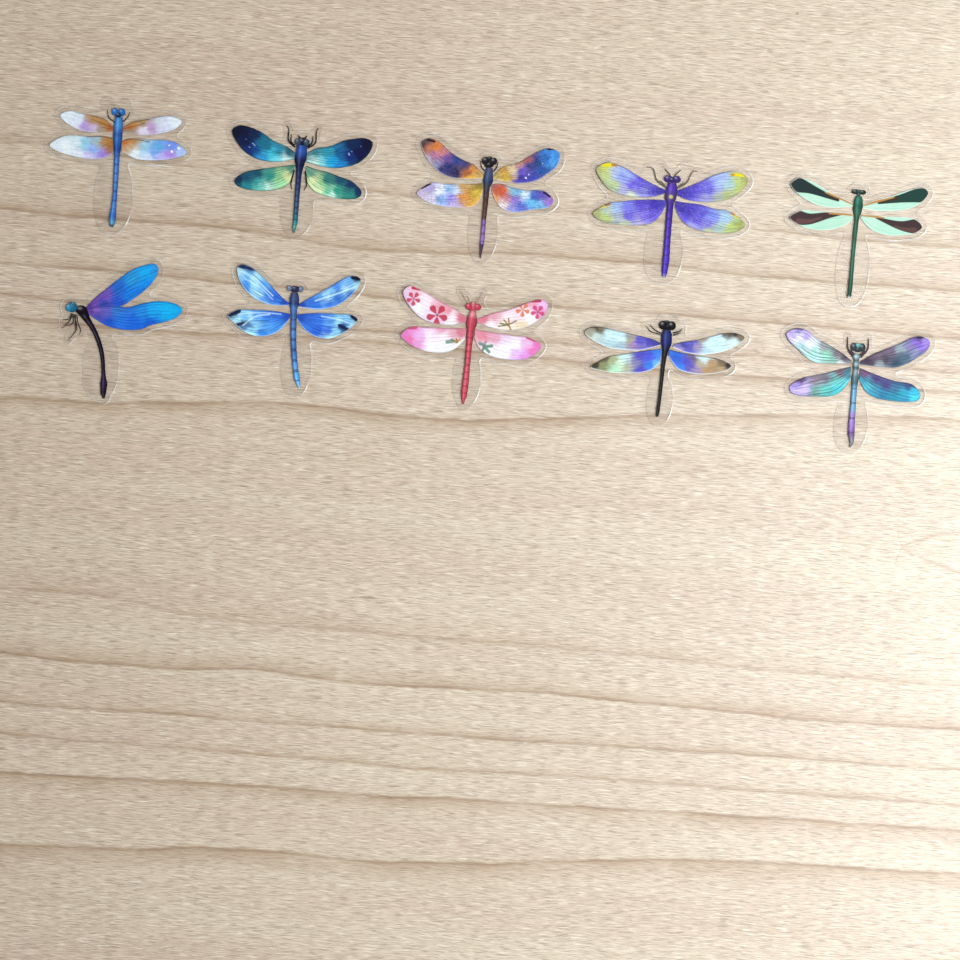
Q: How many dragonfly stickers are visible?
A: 10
